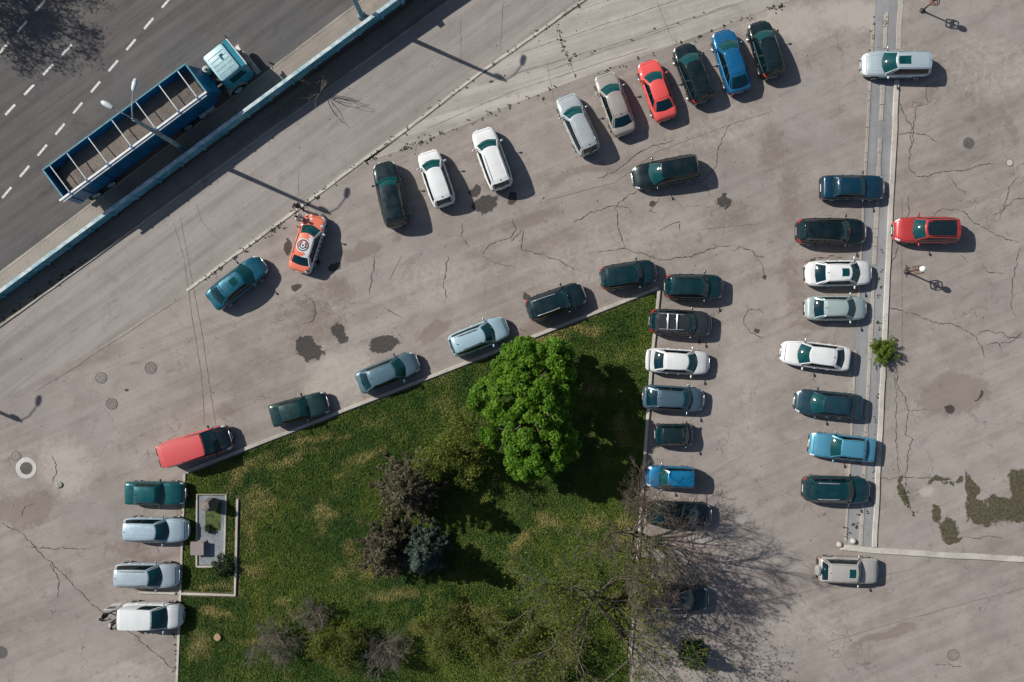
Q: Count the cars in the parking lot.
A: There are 41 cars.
